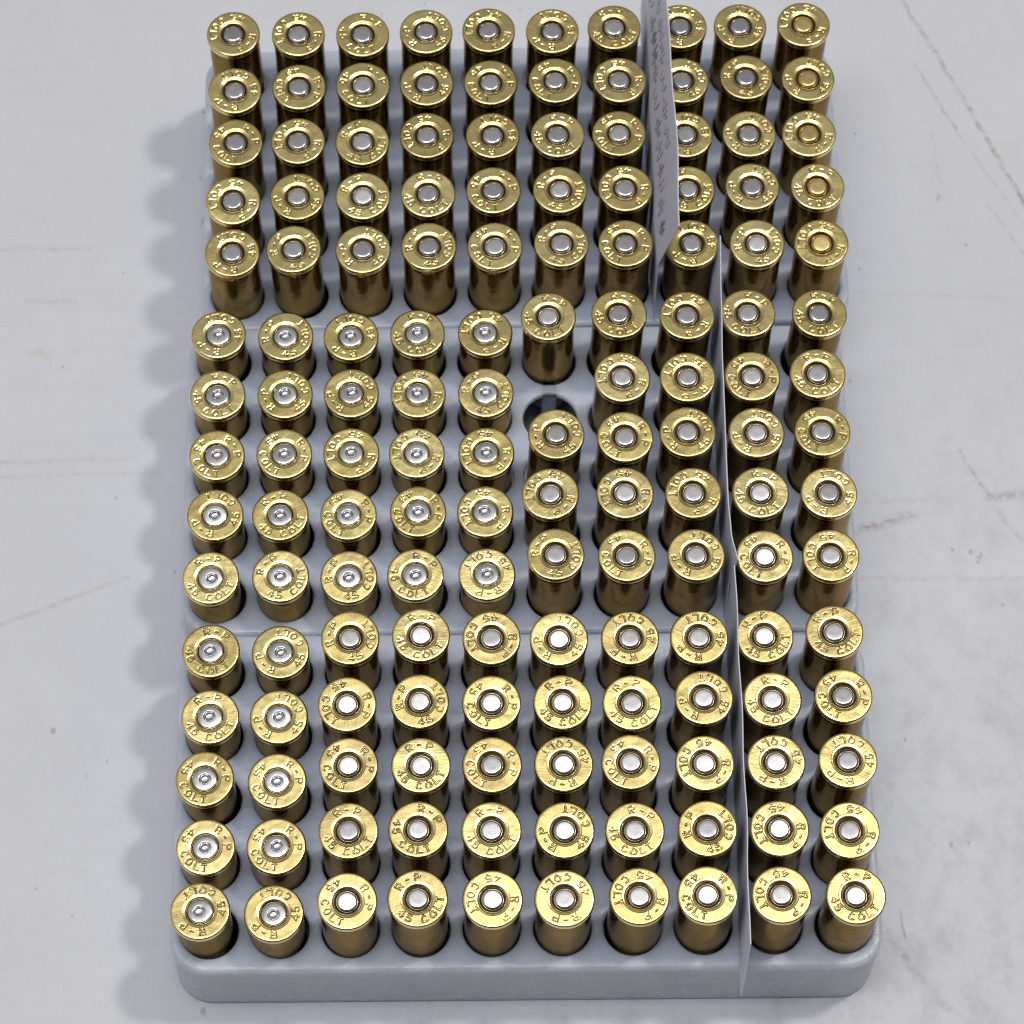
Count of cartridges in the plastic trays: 149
